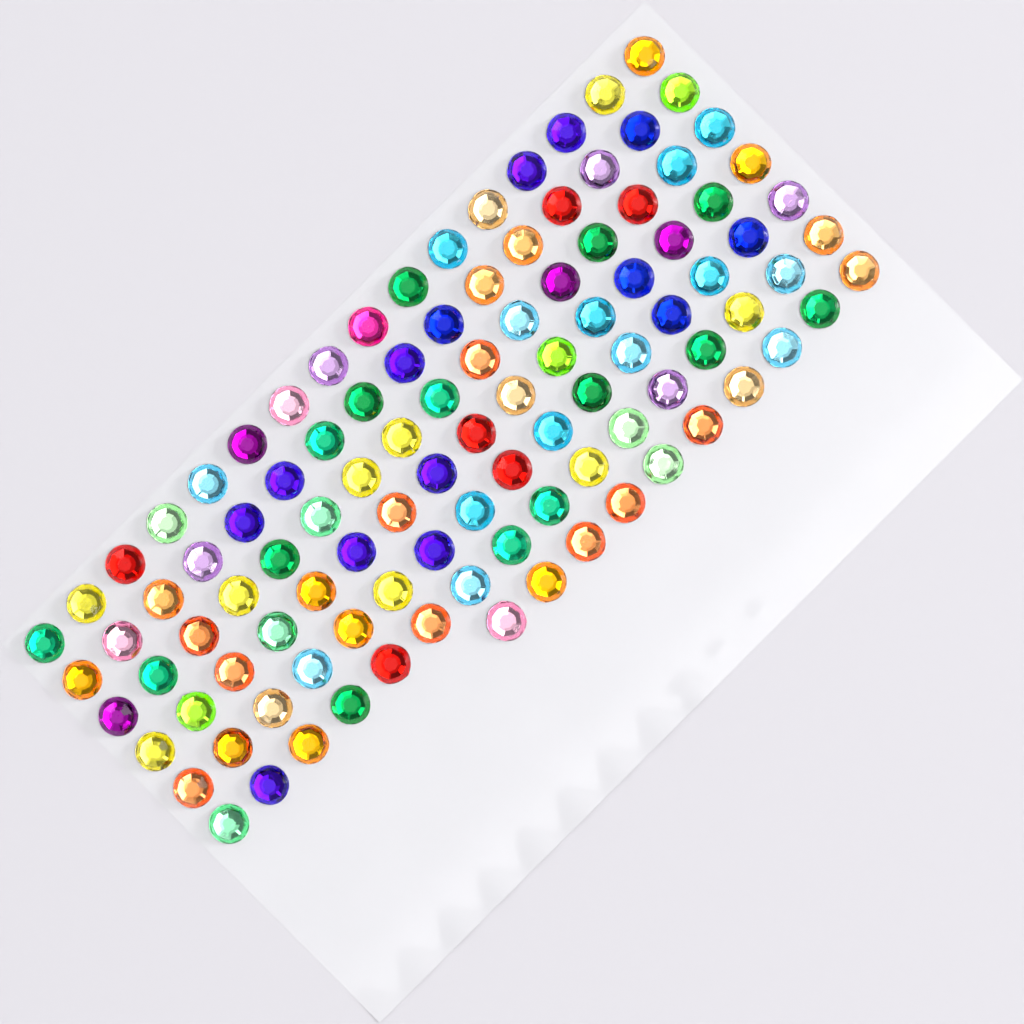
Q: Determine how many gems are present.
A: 106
